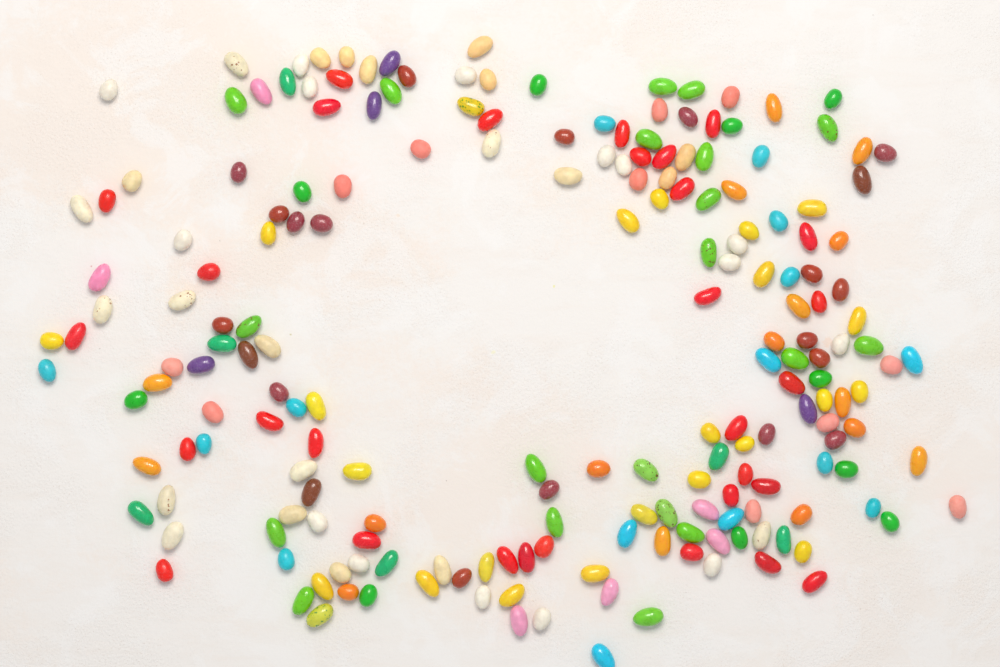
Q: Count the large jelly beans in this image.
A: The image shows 103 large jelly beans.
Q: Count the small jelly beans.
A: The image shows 97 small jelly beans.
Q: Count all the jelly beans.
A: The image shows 200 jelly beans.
